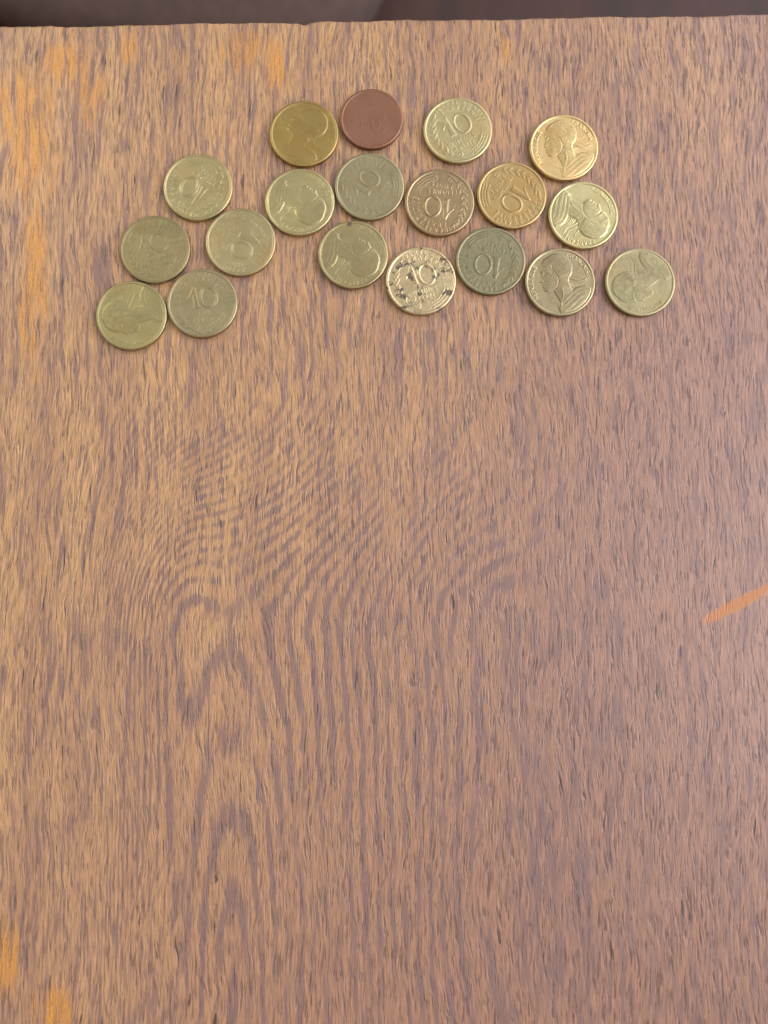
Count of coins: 19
